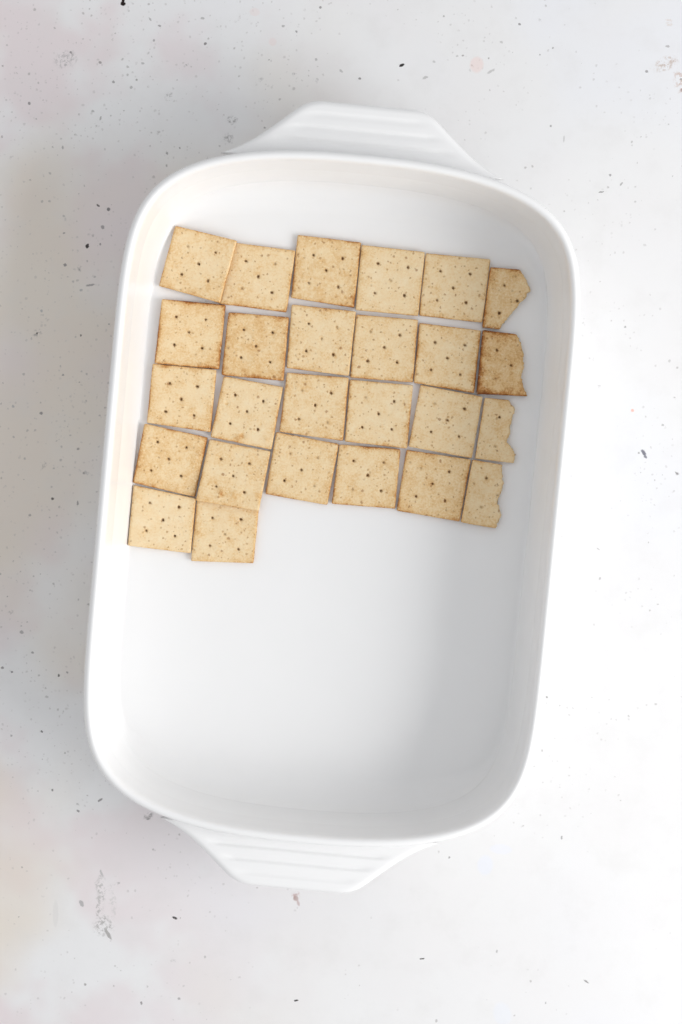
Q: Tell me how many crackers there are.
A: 26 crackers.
